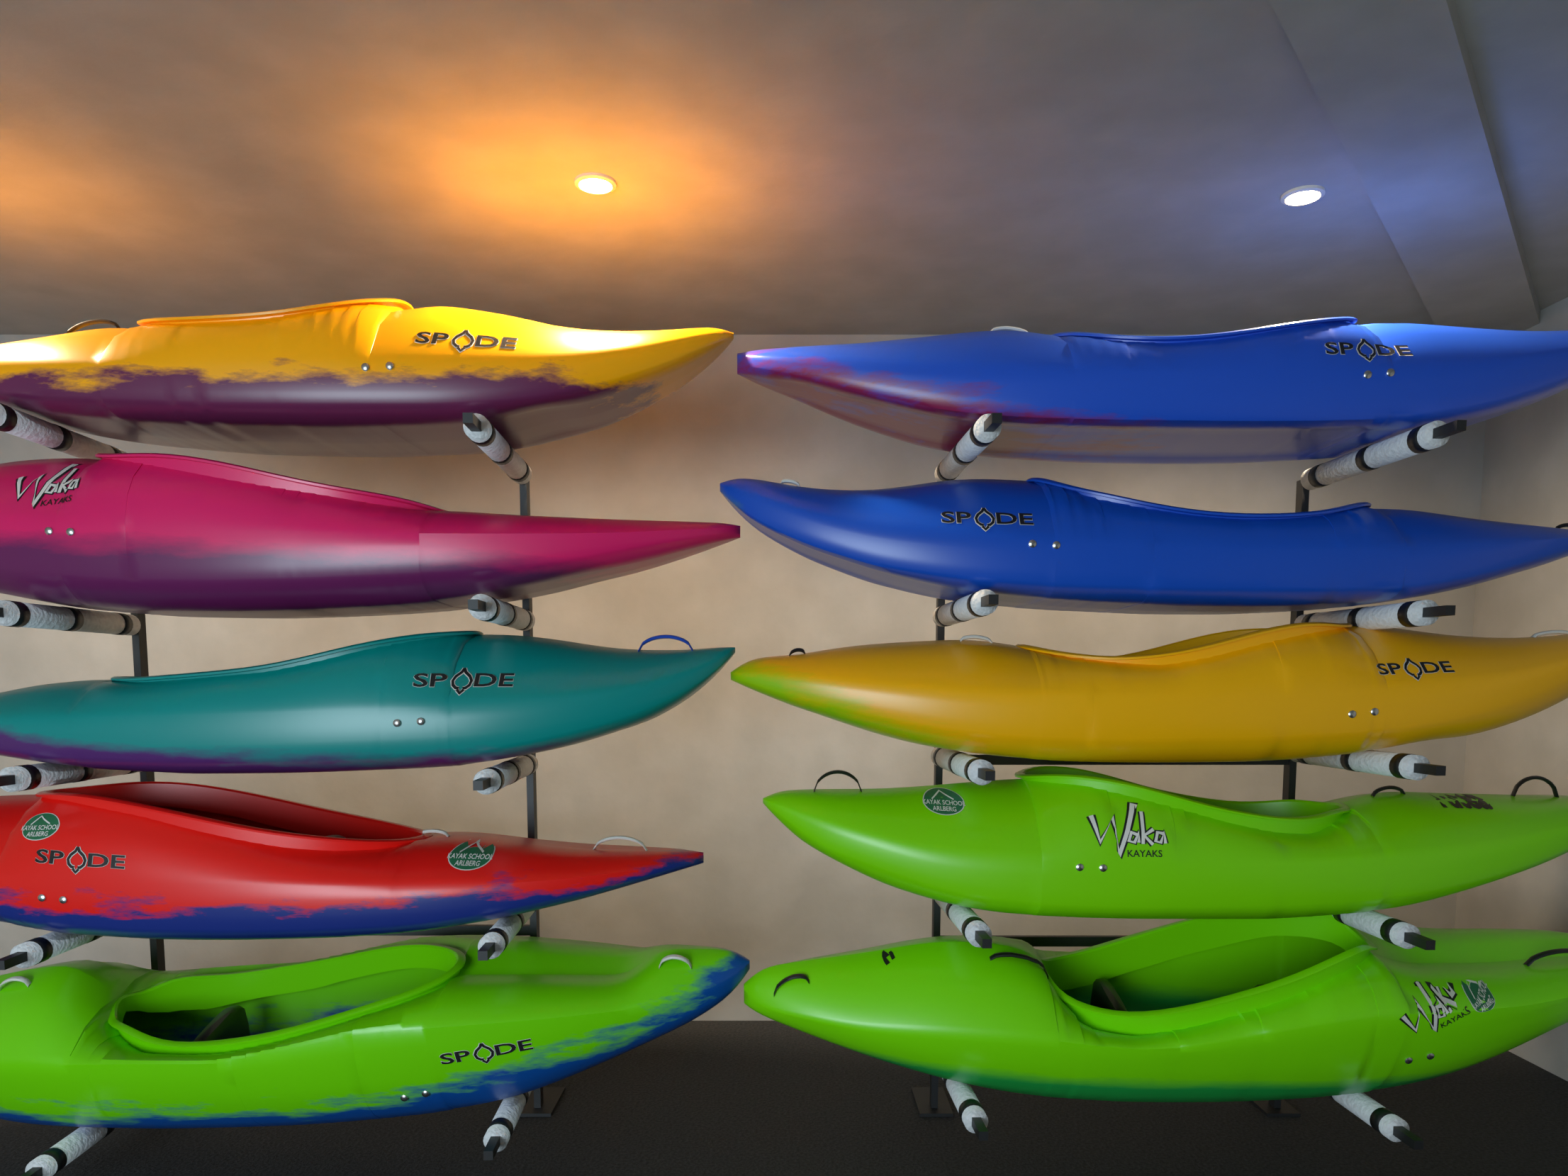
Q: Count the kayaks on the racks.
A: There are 10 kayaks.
